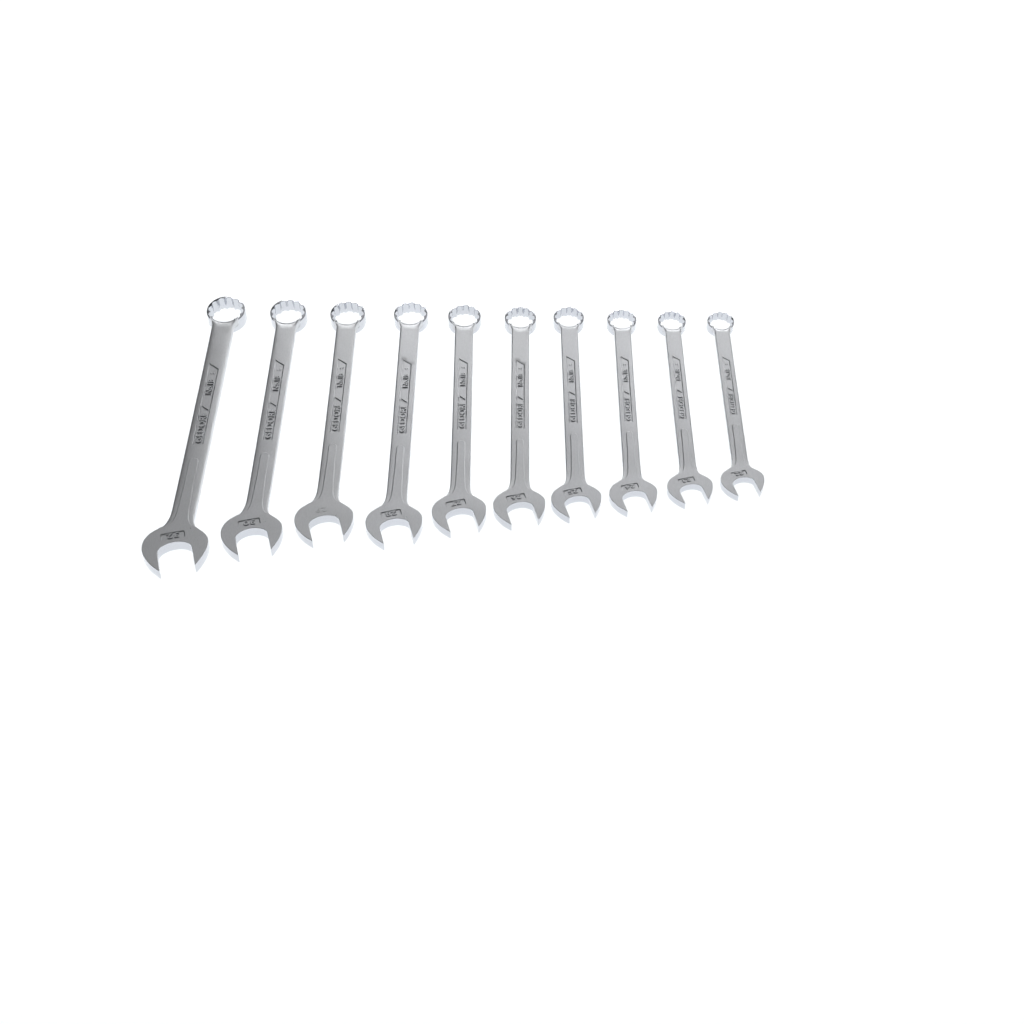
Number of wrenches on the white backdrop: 10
